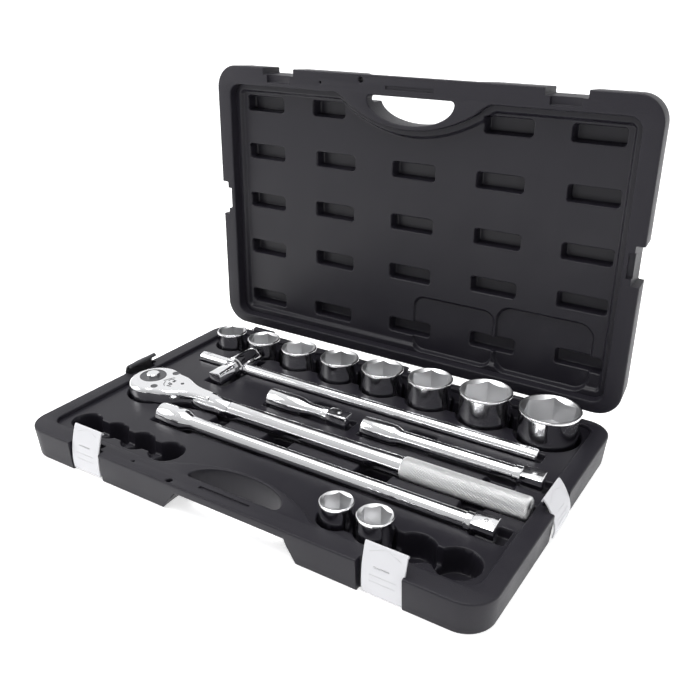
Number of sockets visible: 10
